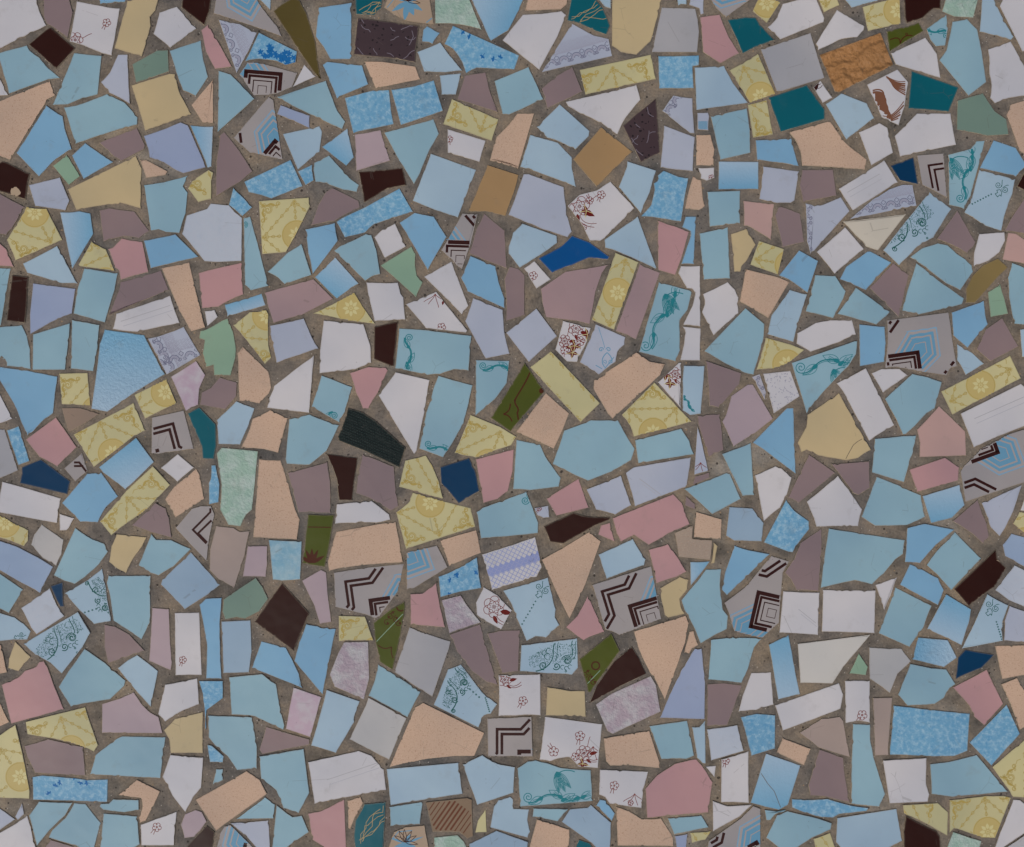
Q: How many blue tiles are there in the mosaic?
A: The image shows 199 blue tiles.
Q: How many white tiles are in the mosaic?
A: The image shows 108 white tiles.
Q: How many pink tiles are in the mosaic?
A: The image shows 75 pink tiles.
